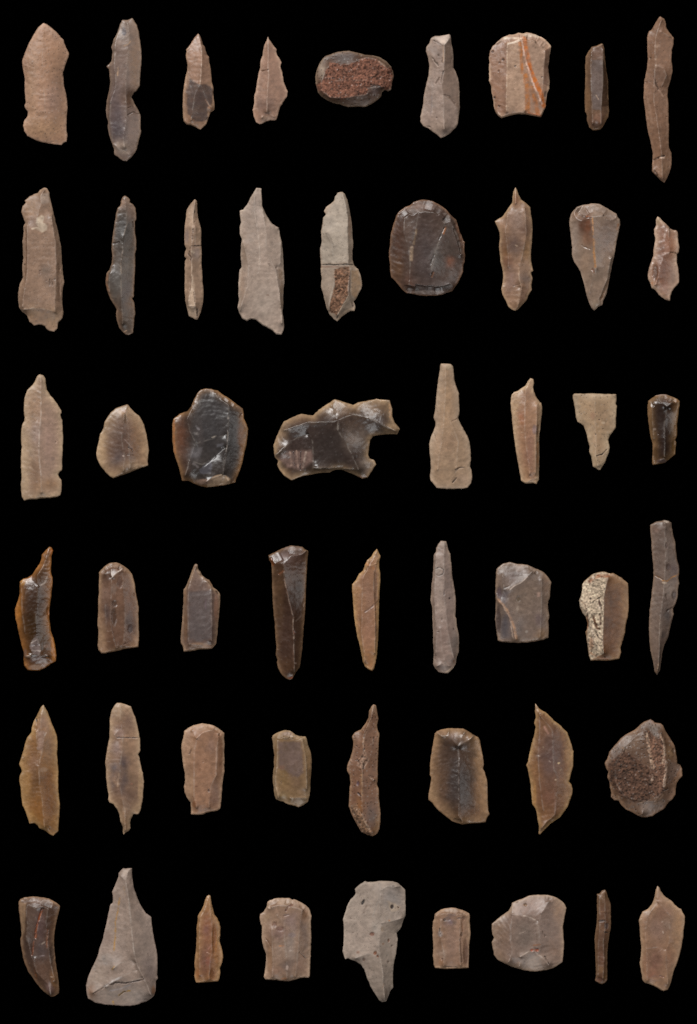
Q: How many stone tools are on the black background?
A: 52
